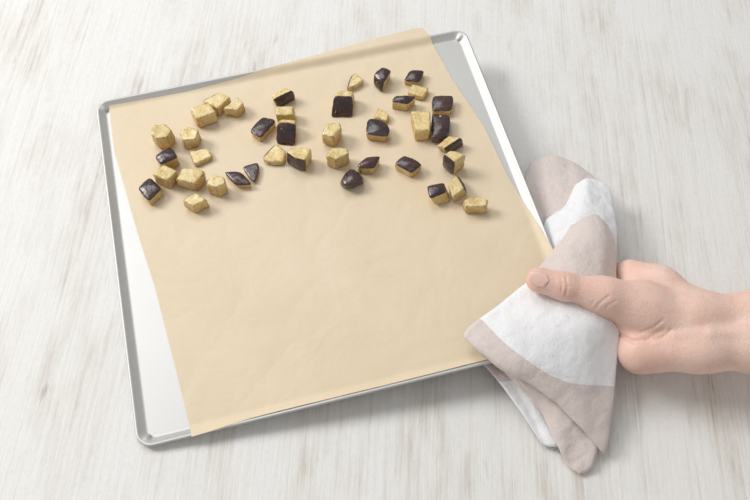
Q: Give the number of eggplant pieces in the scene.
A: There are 41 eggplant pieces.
